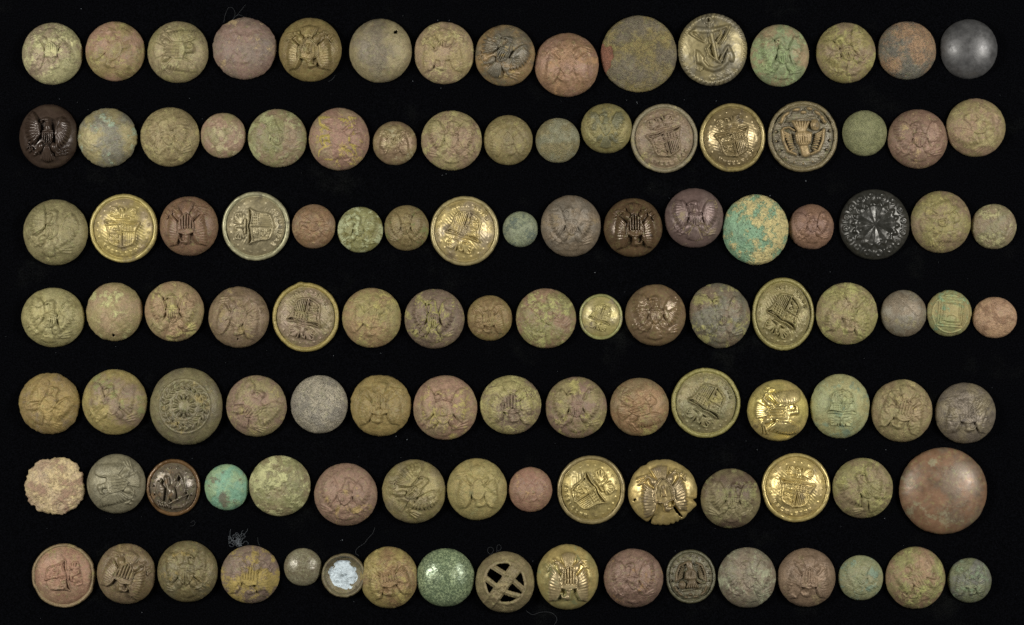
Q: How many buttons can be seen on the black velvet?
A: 113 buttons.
